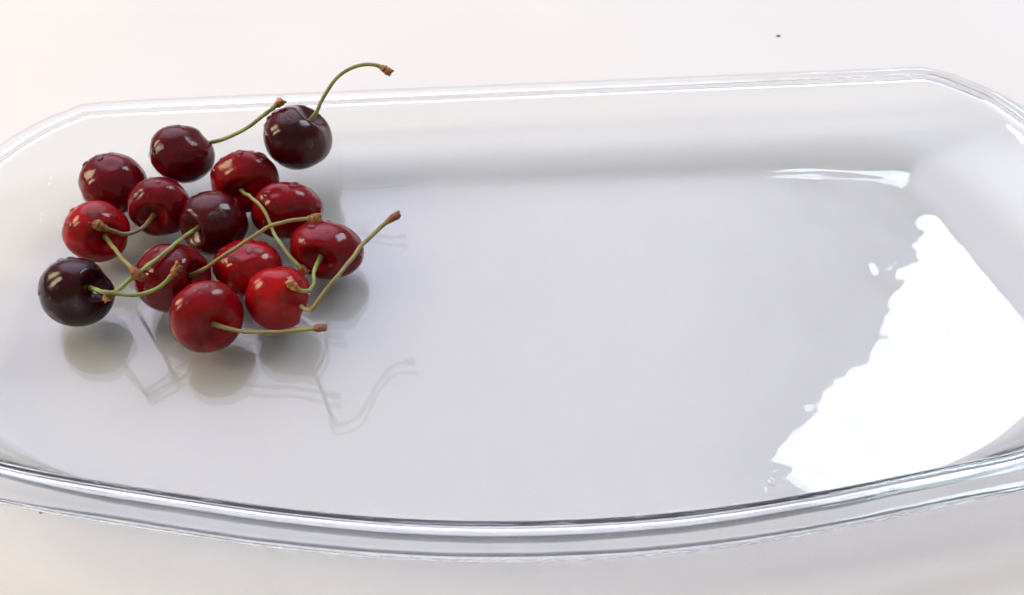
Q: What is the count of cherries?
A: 14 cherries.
